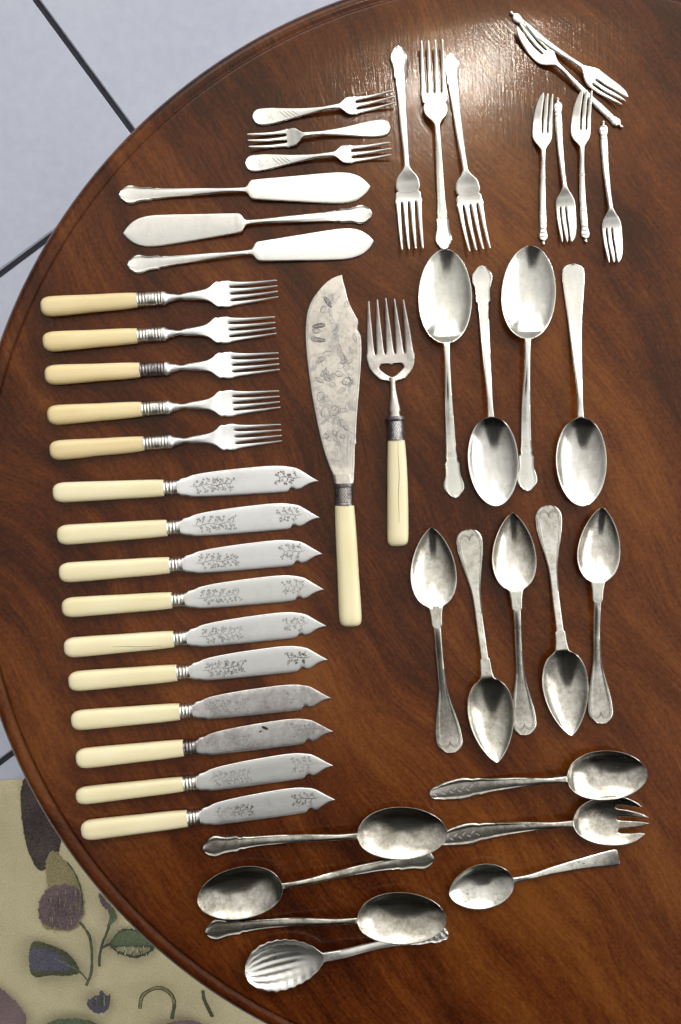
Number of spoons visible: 15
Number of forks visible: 19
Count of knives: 14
